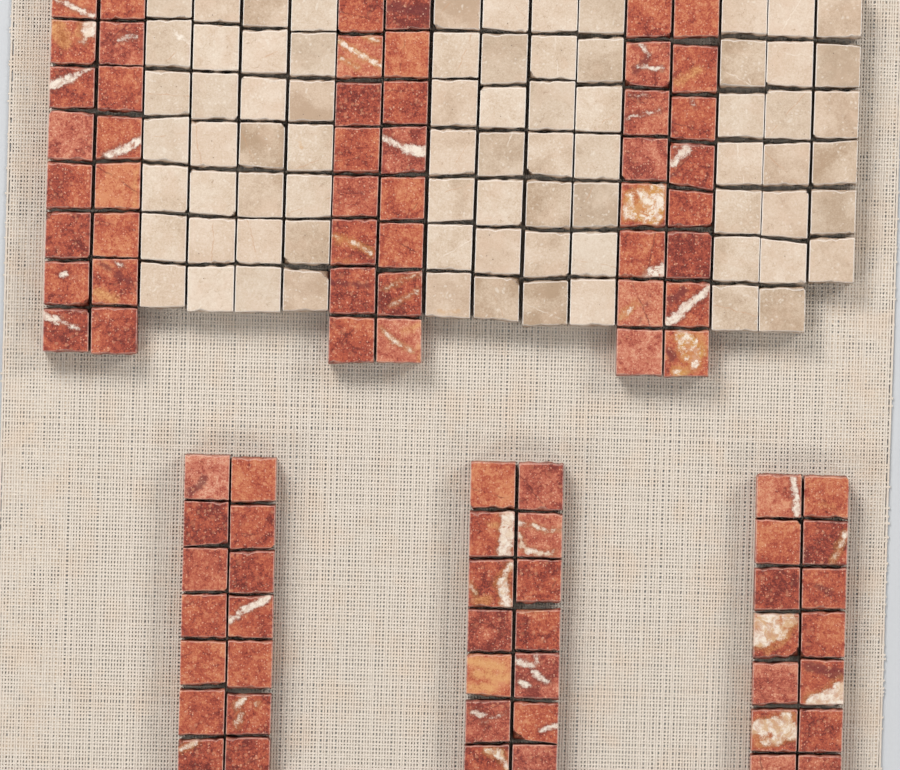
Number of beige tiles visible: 76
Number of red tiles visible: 90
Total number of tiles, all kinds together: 166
